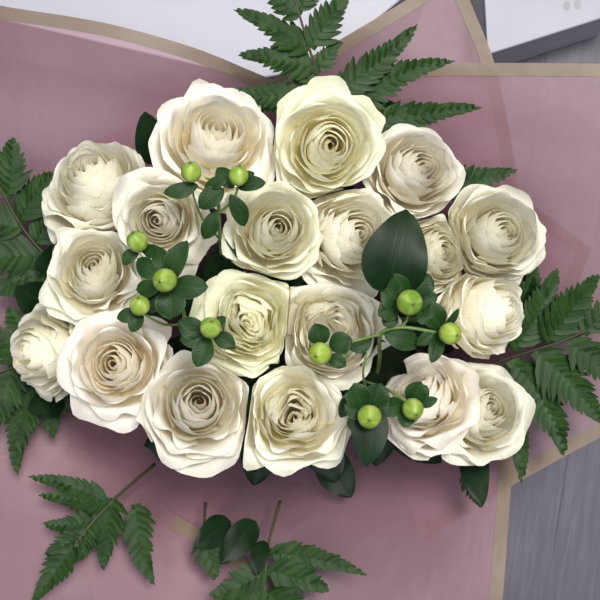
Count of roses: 19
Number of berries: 11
